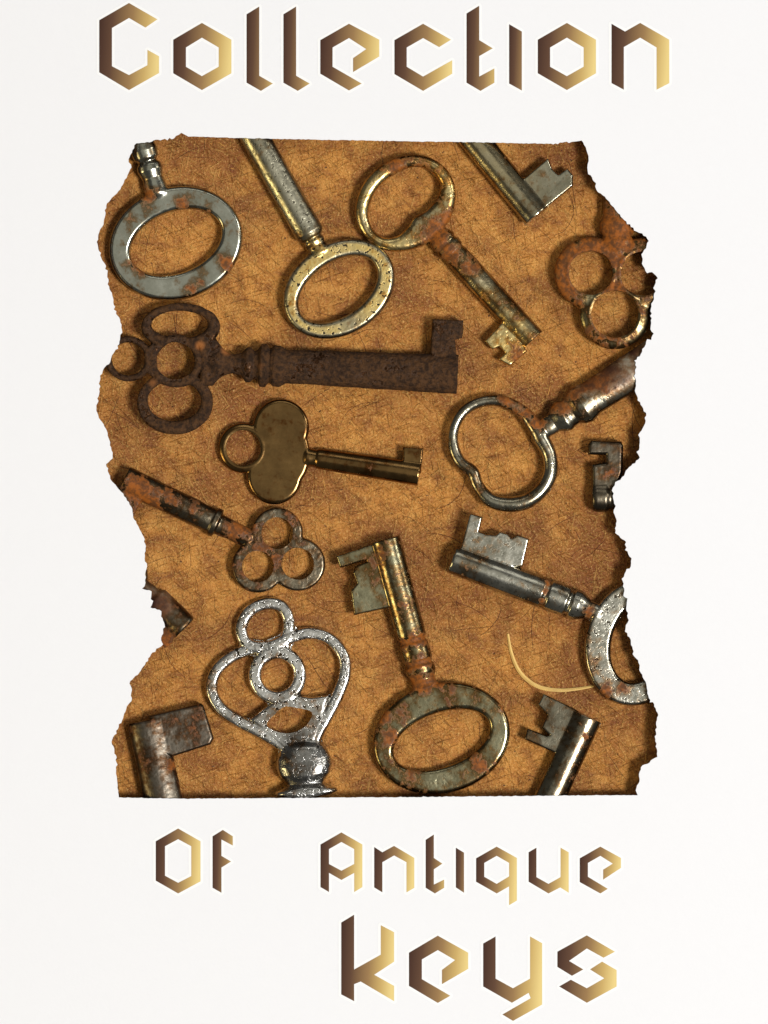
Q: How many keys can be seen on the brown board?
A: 16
